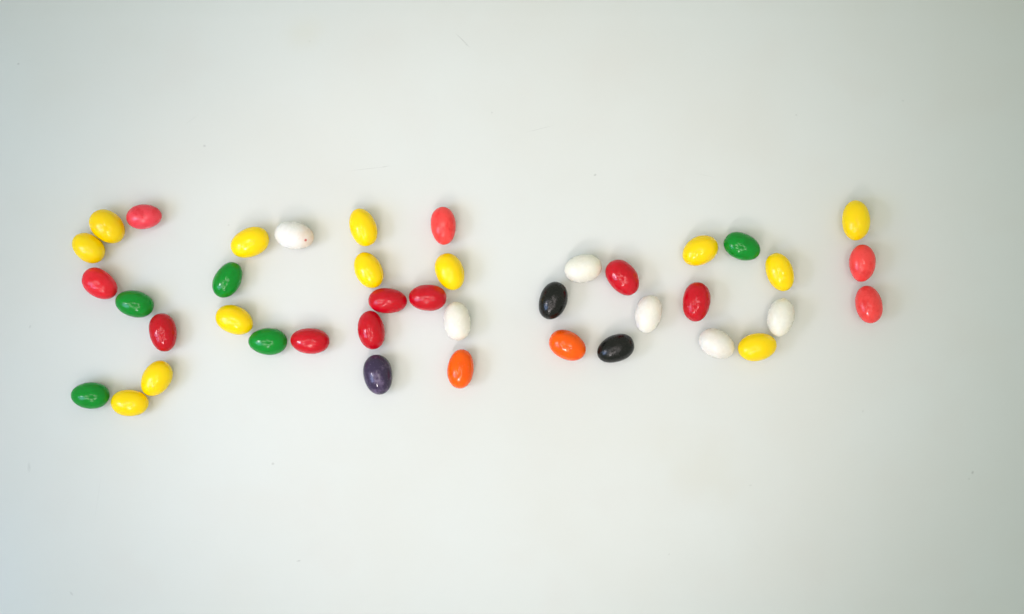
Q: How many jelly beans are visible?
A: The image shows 41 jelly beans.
